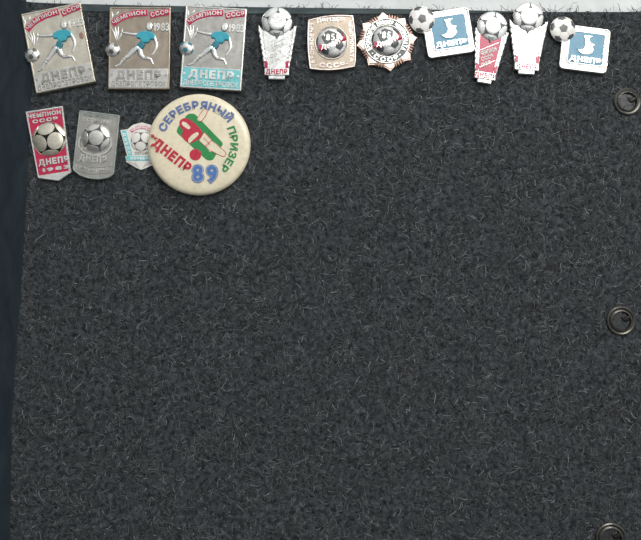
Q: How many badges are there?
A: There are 14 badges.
